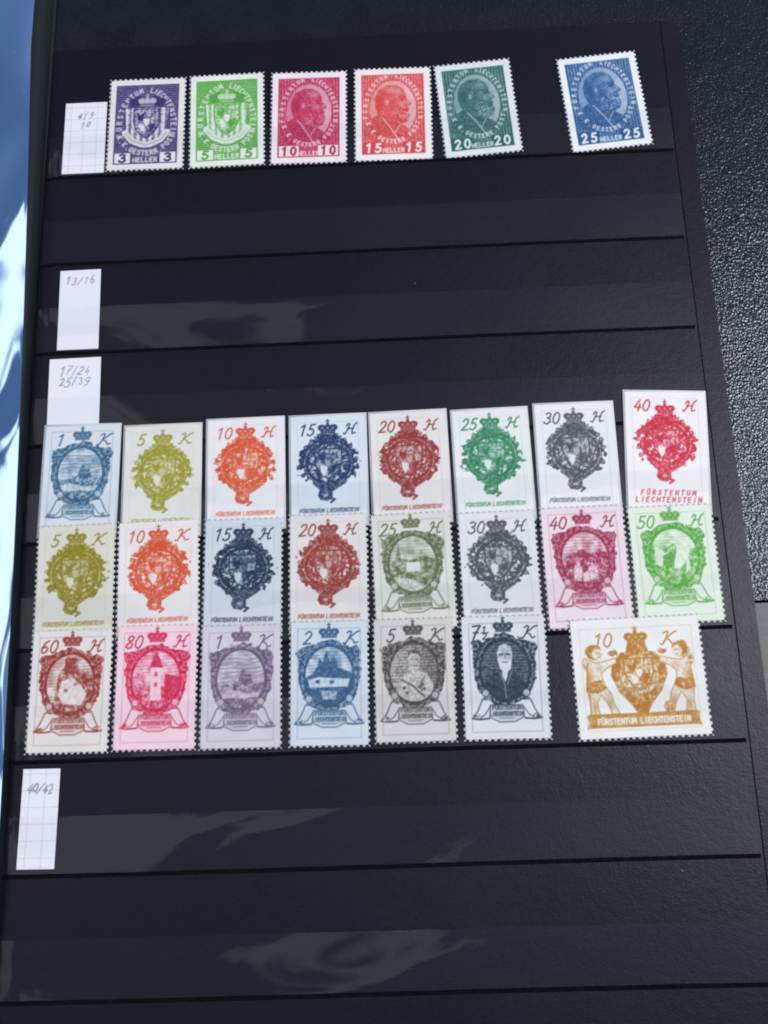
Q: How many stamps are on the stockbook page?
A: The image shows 29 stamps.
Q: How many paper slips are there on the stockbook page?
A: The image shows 4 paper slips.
